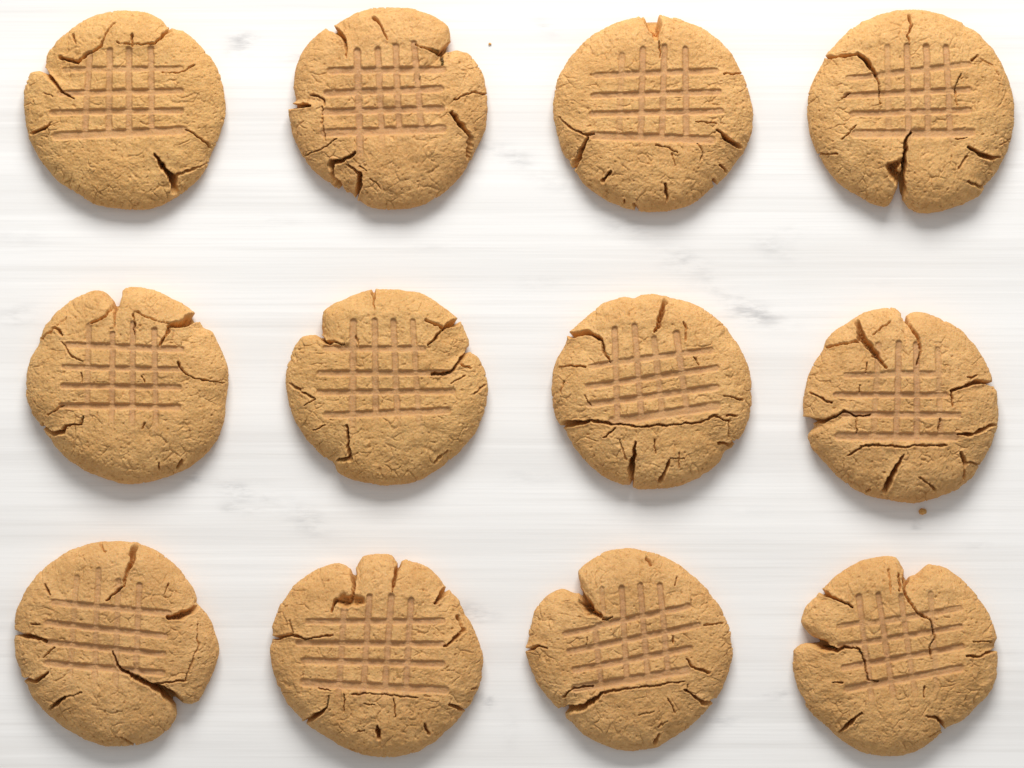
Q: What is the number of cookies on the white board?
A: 12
